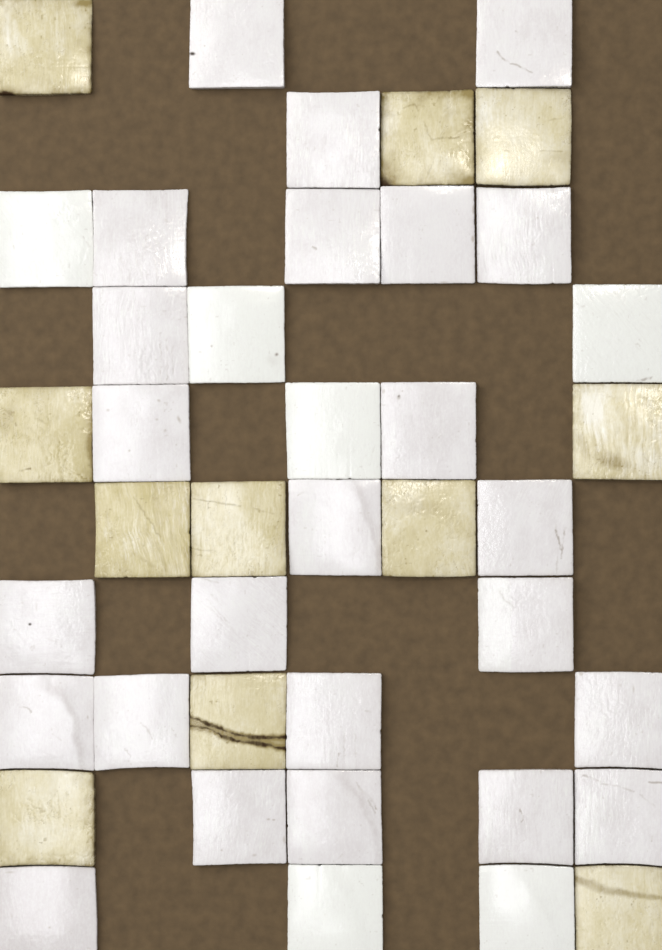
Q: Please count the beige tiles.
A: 11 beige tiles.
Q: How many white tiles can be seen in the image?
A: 30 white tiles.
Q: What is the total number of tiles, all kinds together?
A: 41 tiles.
